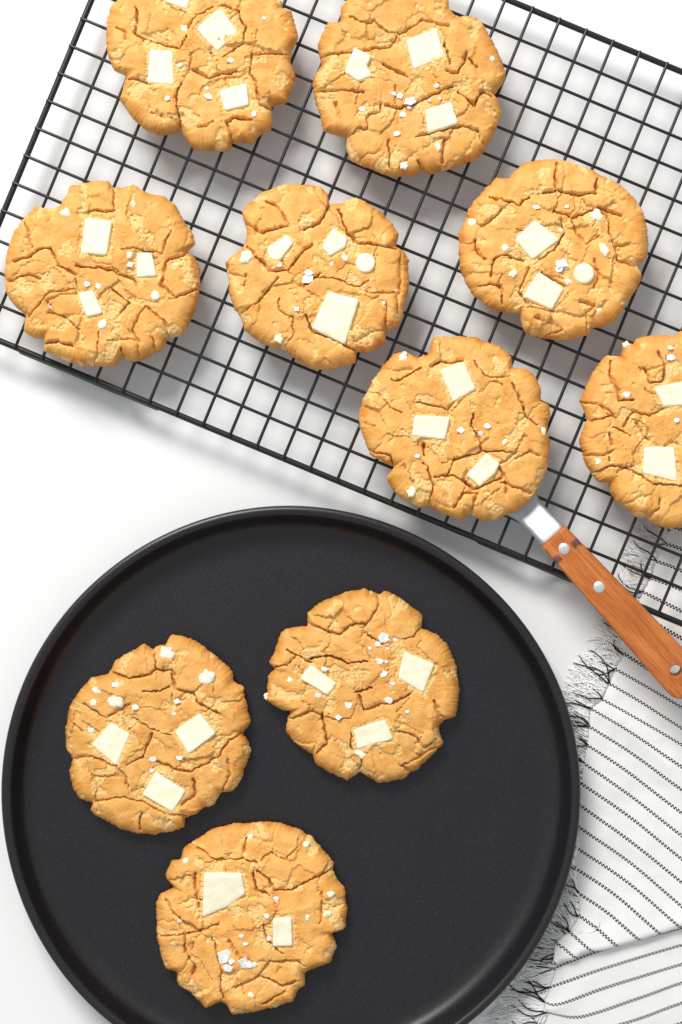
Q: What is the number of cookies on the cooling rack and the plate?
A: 10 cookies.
